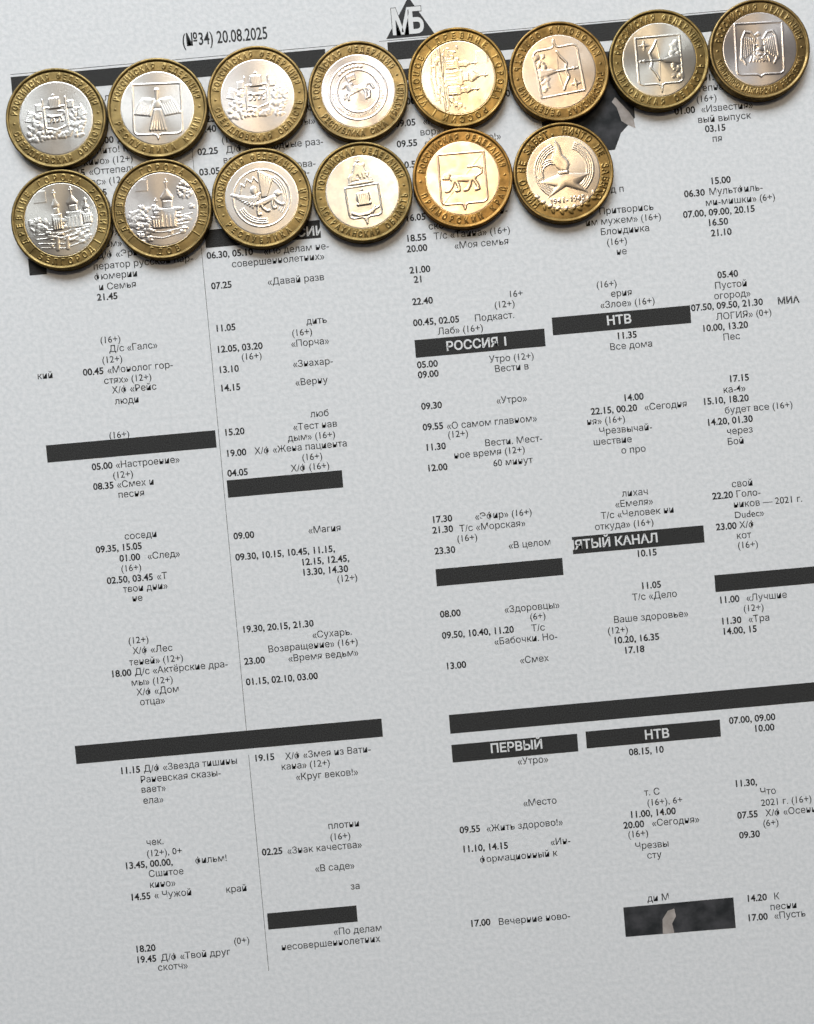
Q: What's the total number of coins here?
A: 14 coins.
